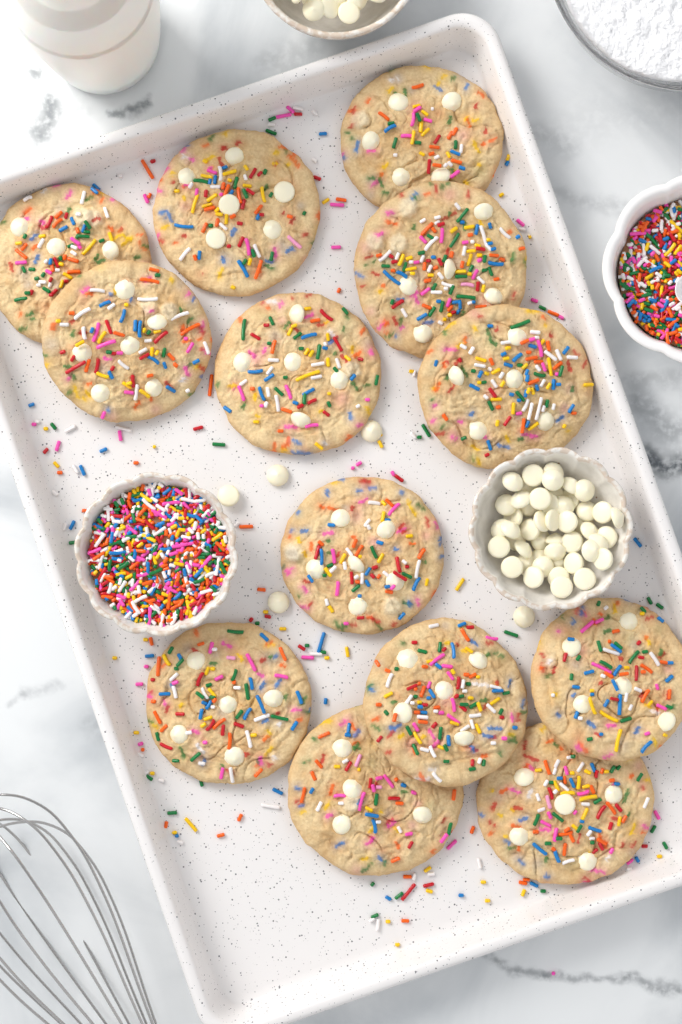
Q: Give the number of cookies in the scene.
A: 13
